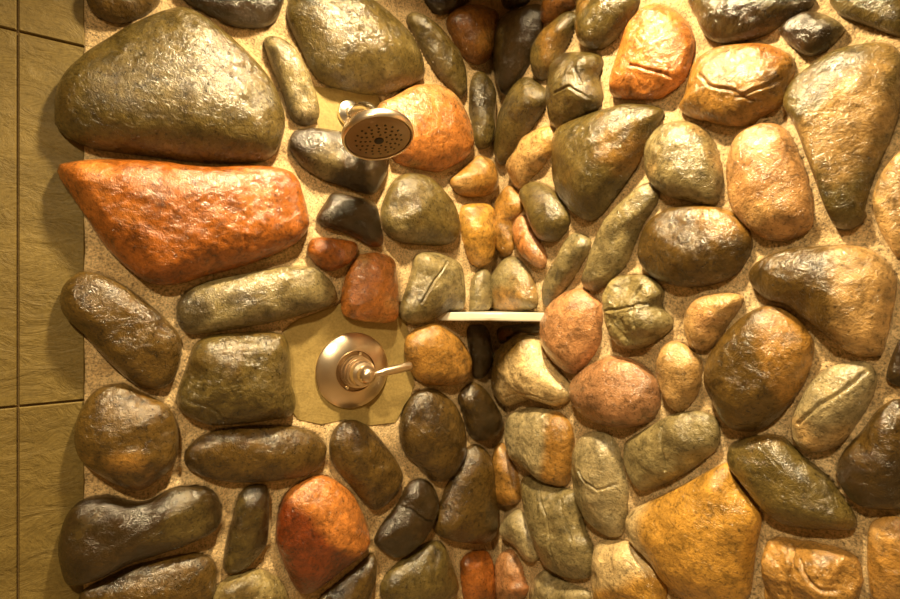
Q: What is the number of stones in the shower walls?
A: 90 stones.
